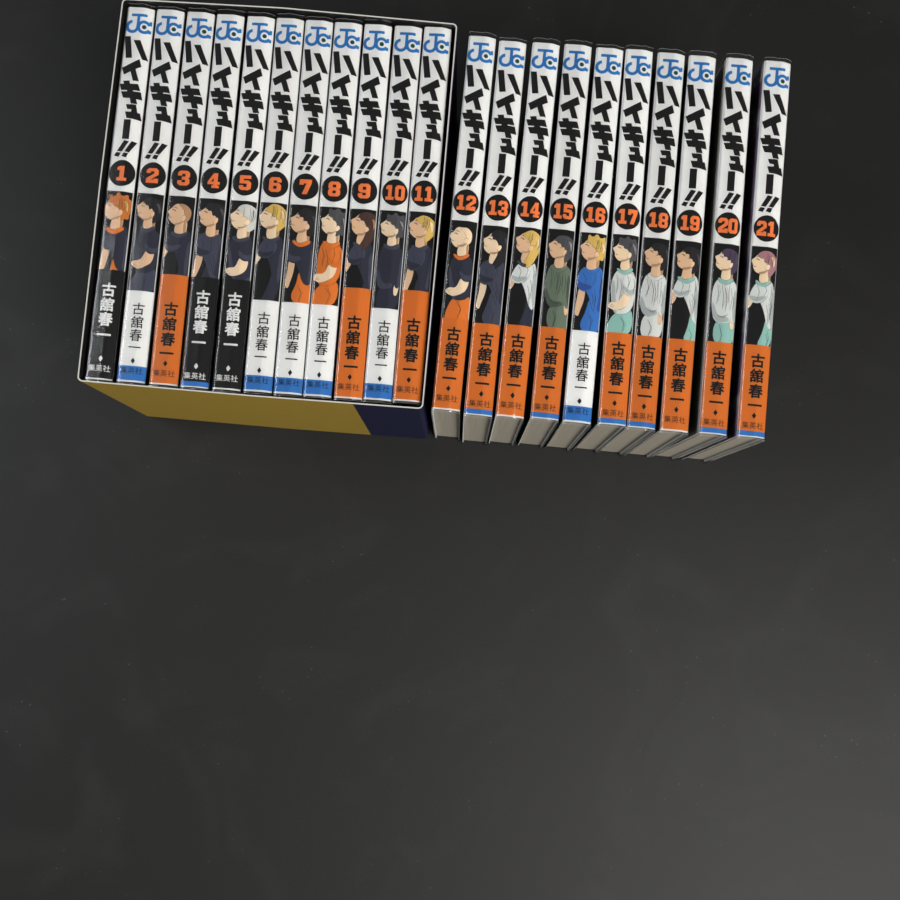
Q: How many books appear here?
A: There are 21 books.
